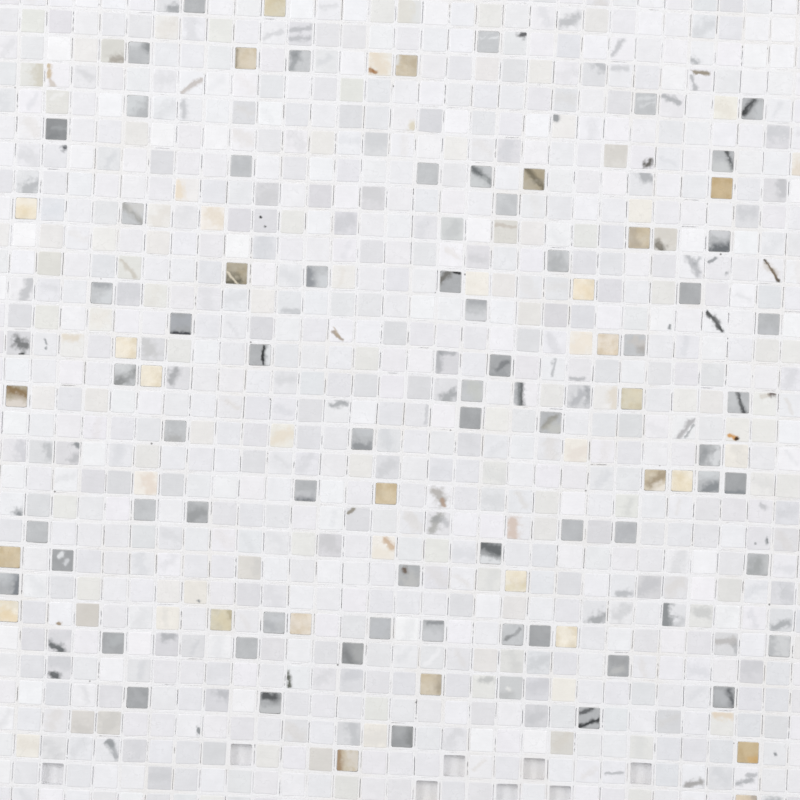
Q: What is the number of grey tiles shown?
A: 62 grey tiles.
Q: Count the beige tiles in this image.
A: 27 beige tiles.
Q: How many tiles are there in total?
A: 89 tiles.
